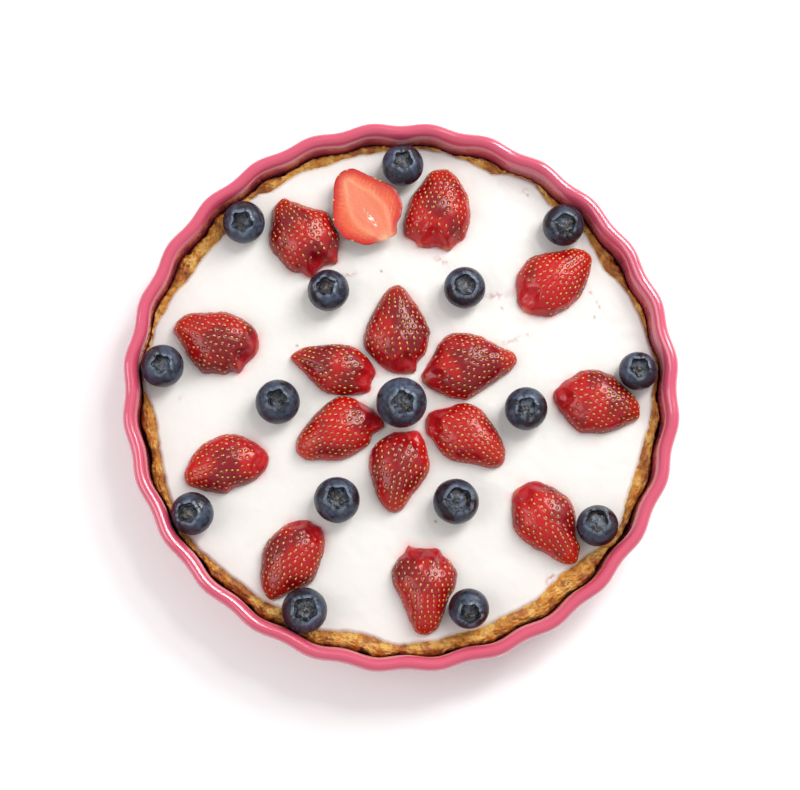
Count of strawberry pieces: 16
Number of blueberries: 16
